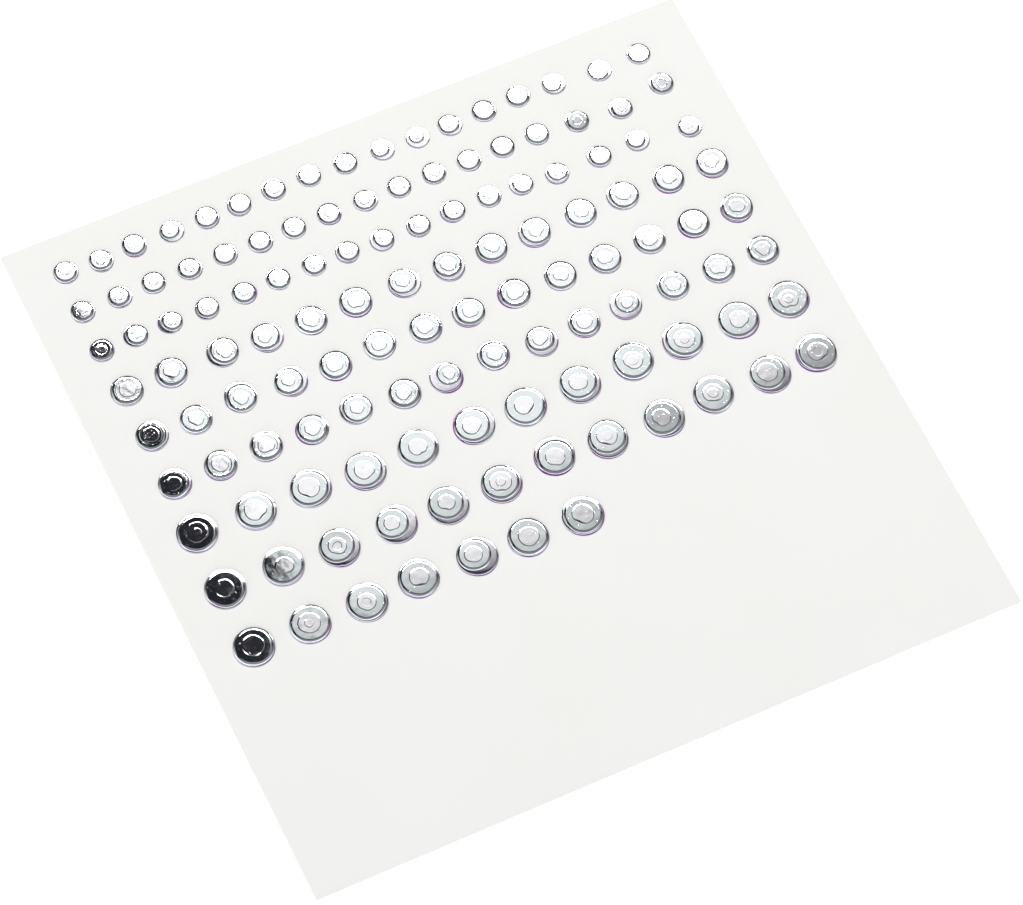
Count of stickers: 124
